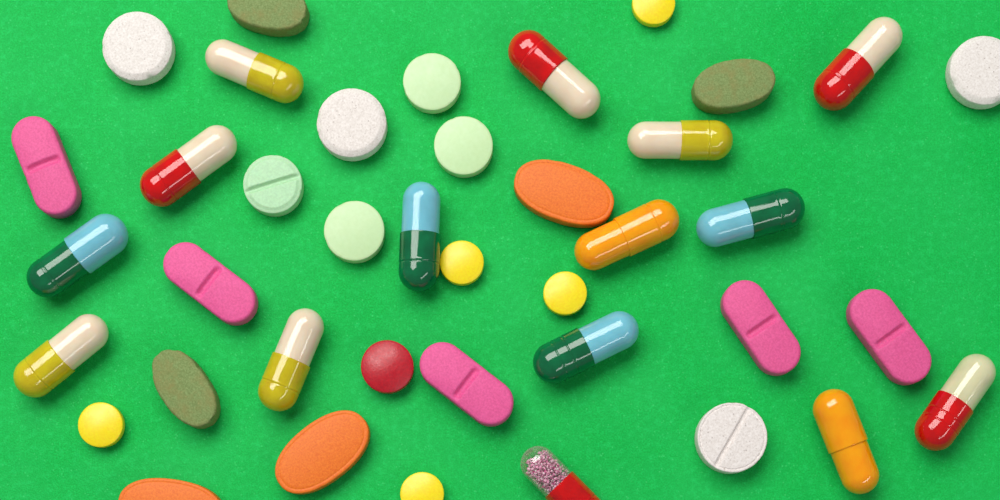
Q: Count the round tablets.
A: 14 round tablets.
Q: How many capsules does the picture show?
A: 15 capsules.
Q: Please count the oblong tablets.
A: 11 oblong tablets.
